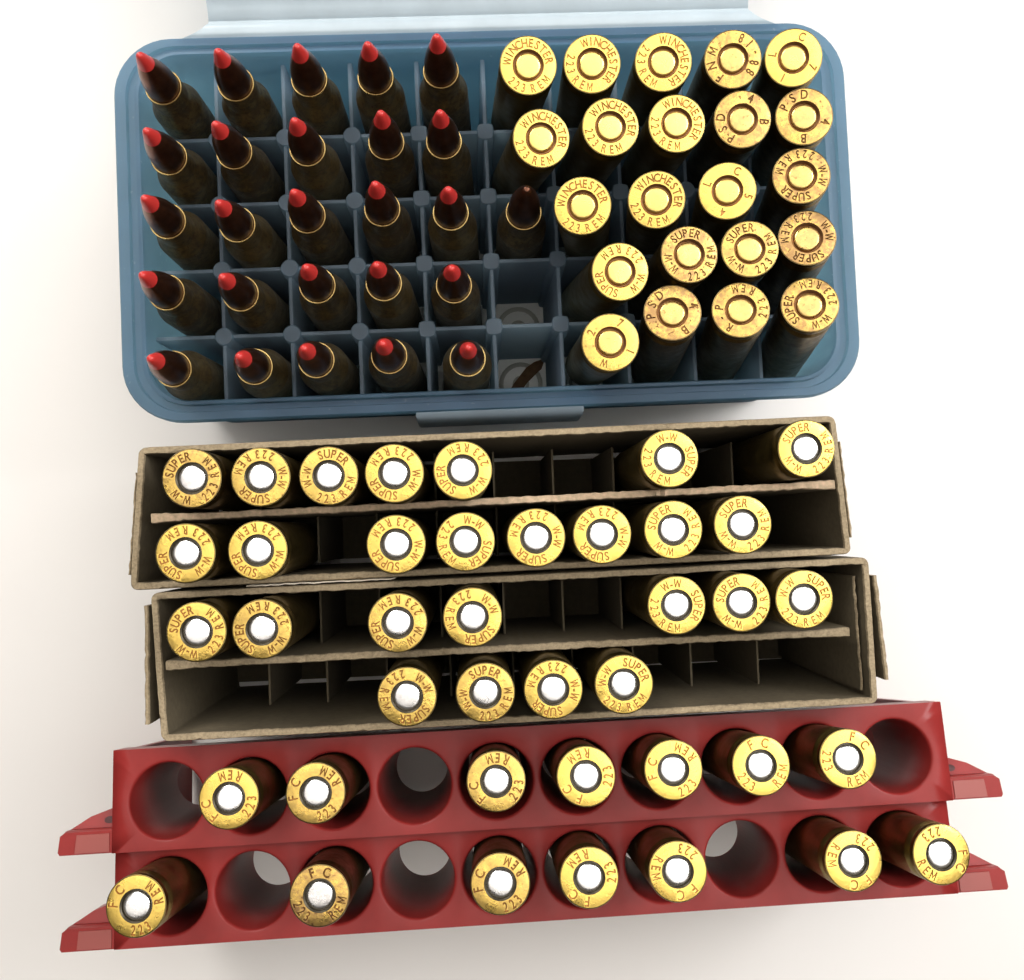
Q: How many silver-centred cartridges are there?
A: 40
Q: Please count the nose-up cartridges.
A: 26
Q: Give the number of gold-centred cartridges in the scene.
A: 22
